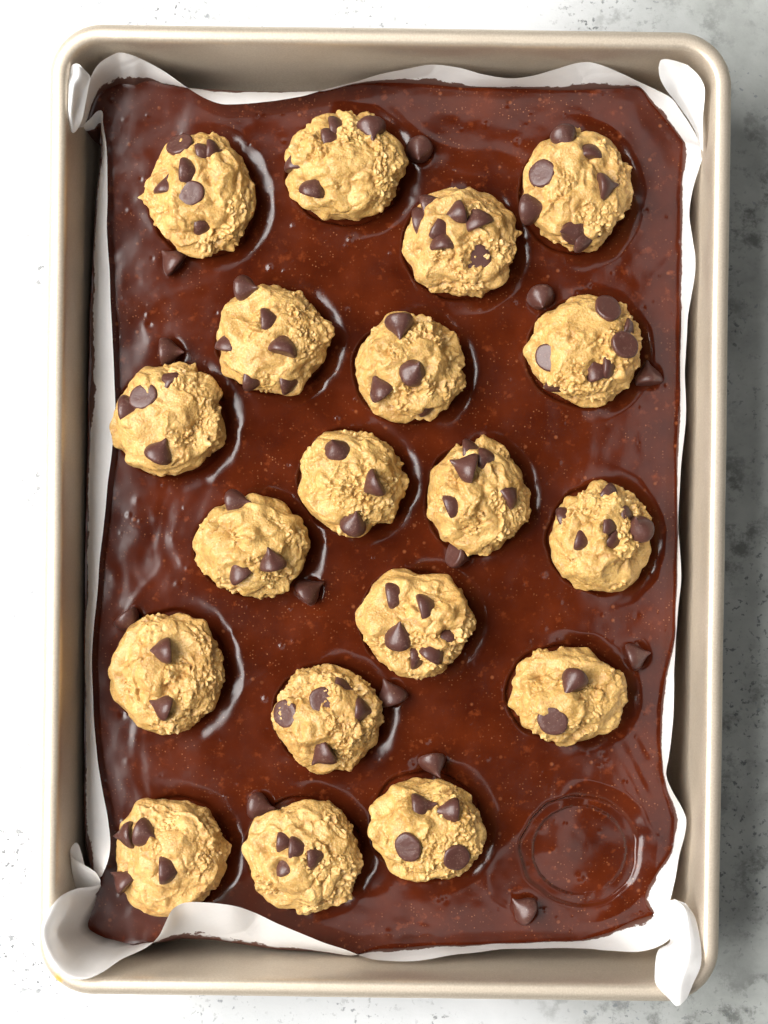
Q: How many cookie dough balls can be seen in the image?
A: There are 19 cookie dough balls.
